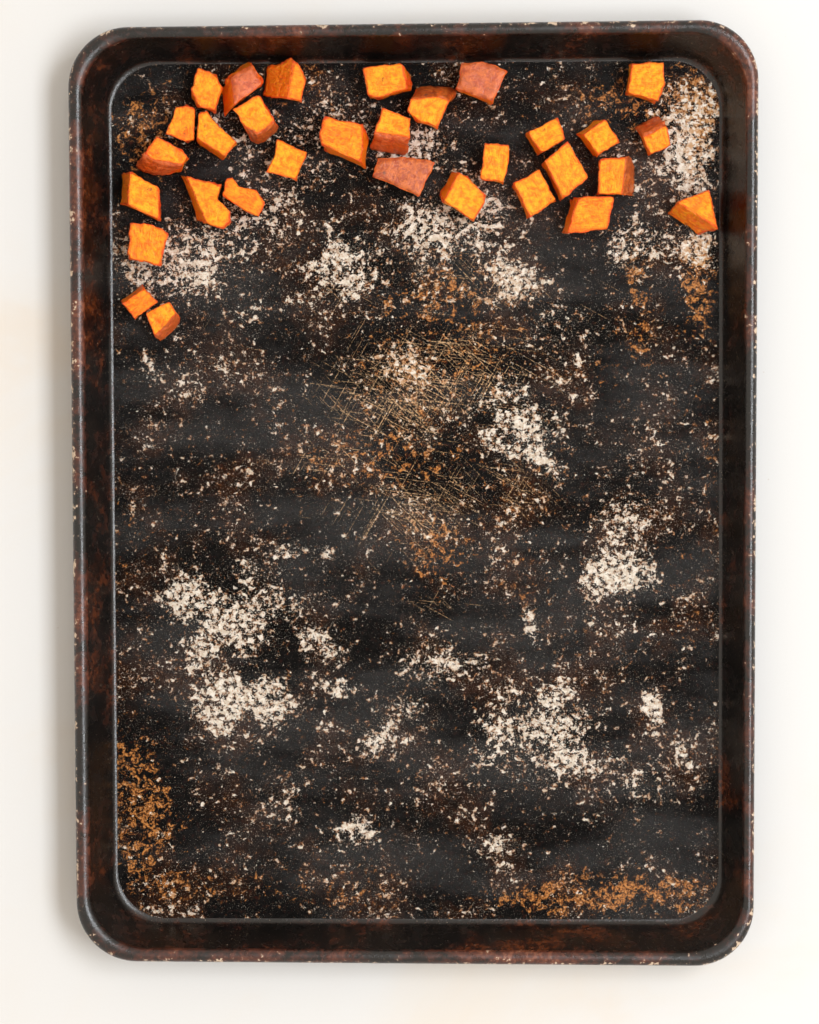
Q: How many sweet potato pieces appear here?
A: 31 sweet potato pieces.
